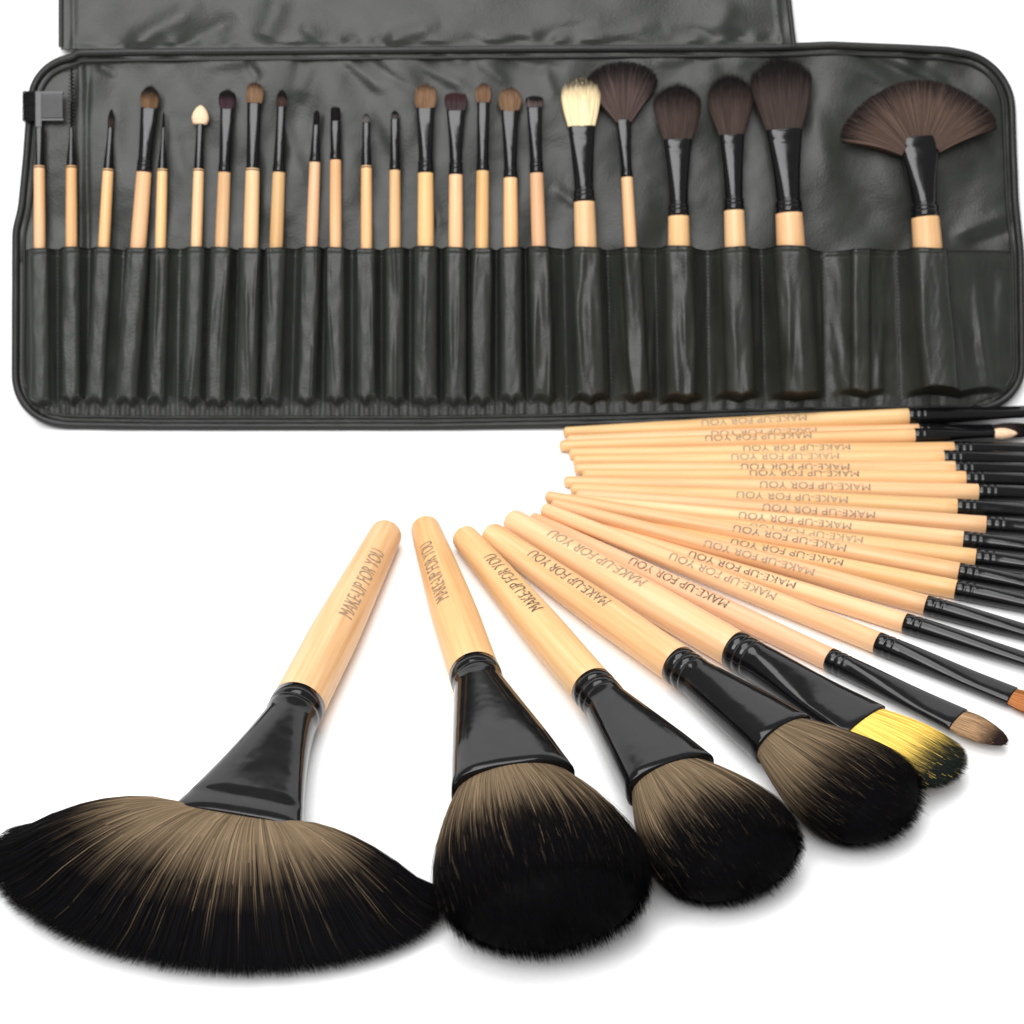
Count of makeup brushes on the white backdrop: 47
